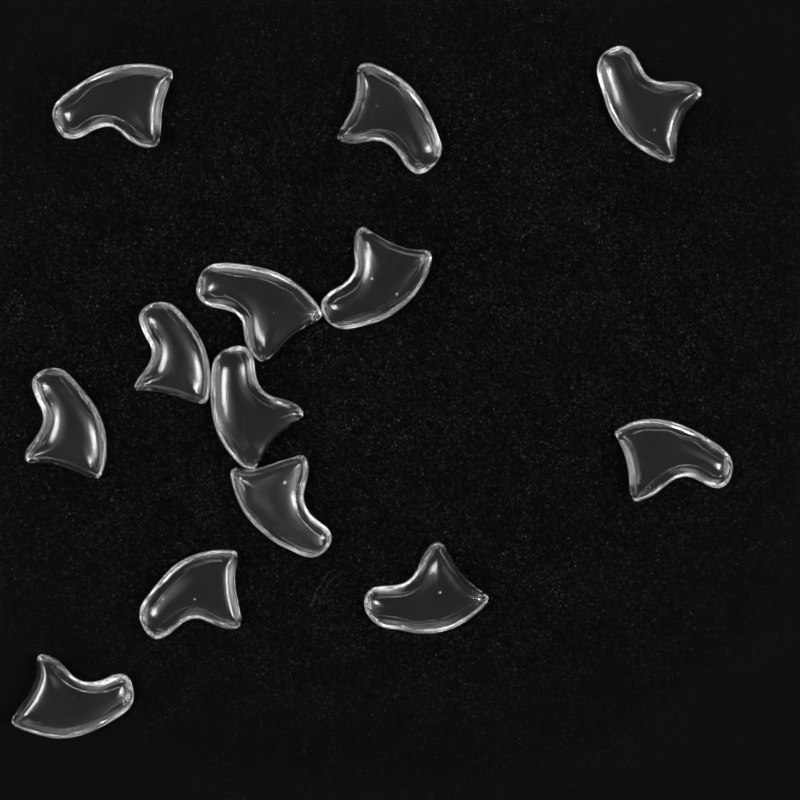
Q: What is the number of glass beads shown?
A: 13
